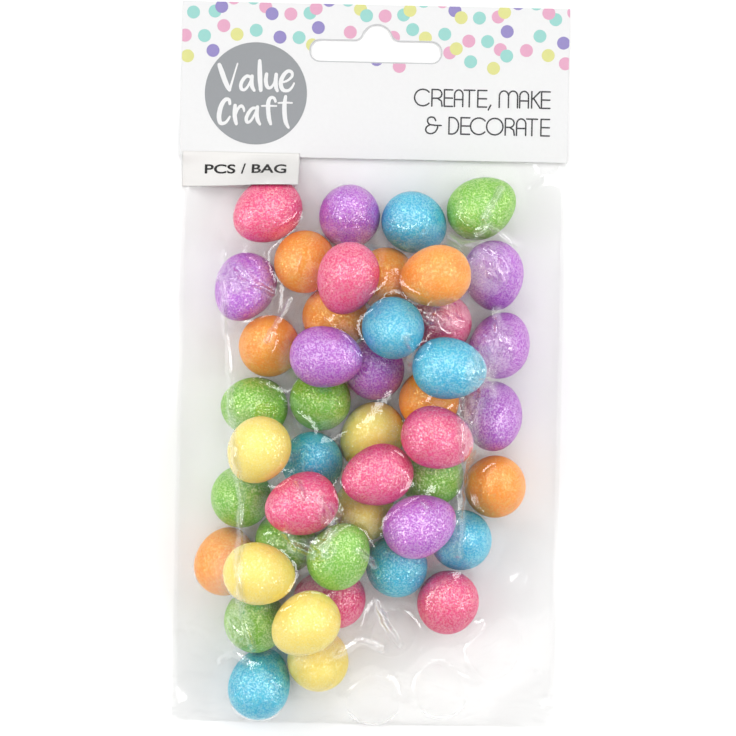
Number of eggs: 45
